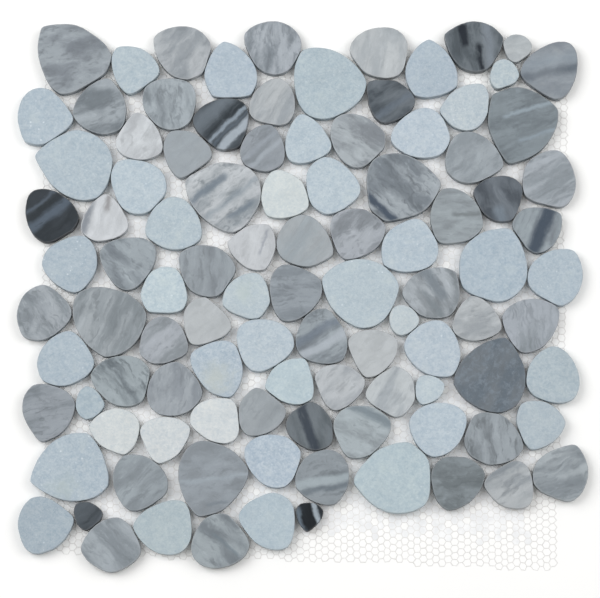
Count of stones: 102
